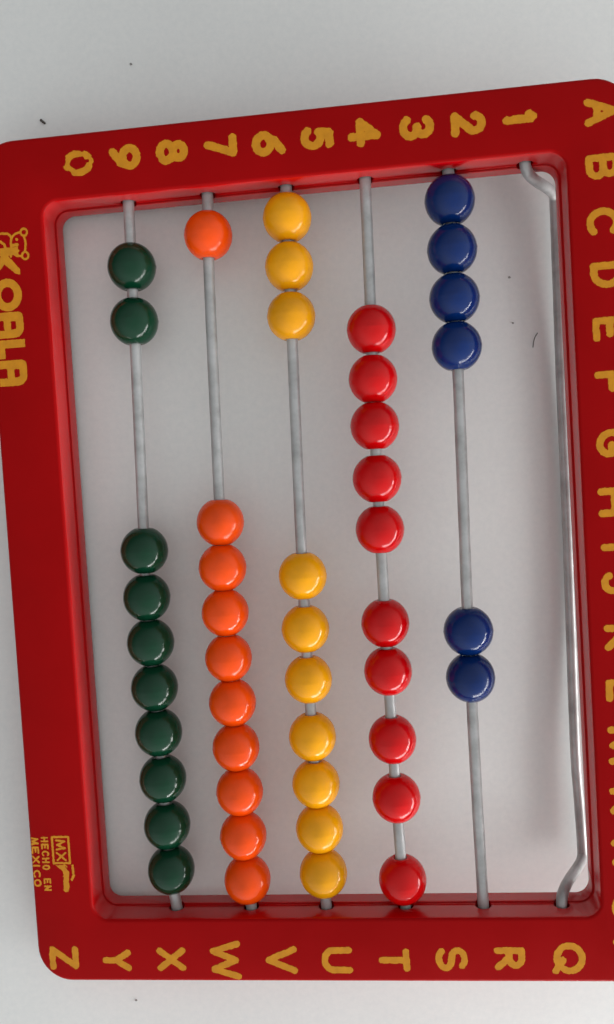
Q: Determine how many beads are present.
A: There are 46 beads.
